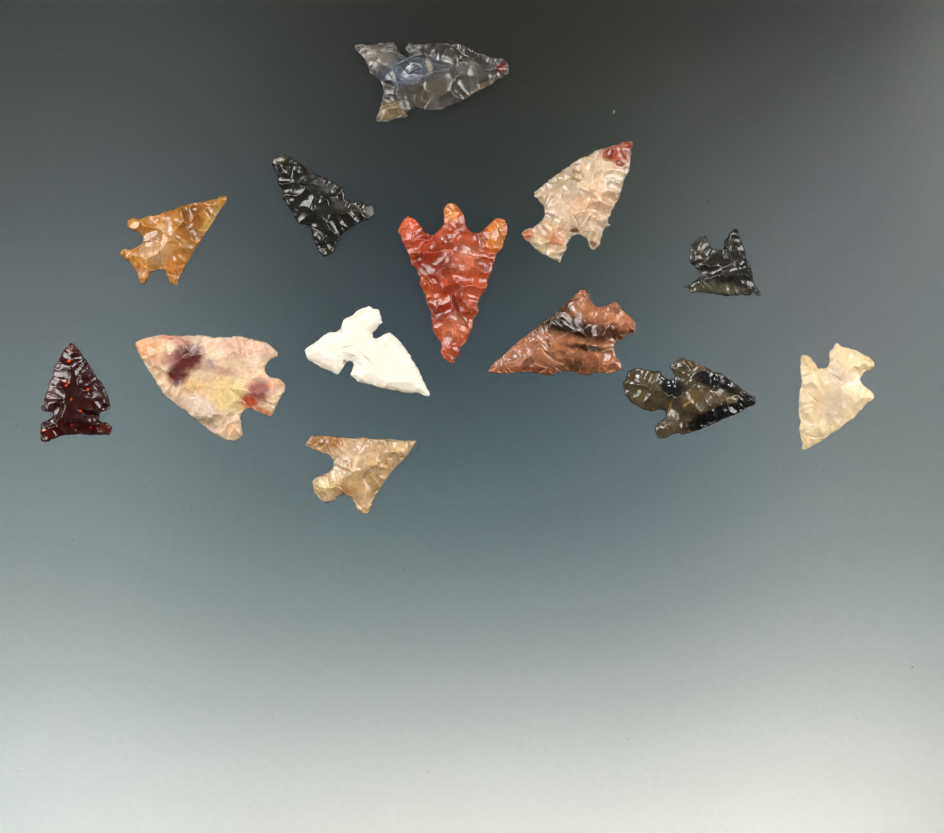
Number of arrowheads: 13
